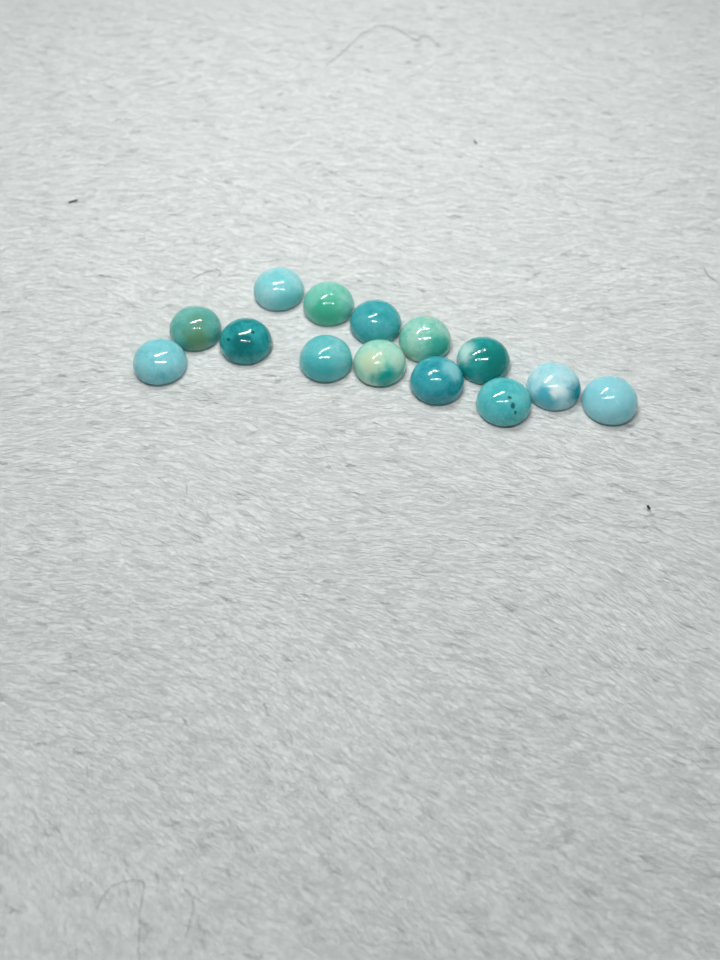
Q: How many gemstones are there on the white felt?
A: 14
